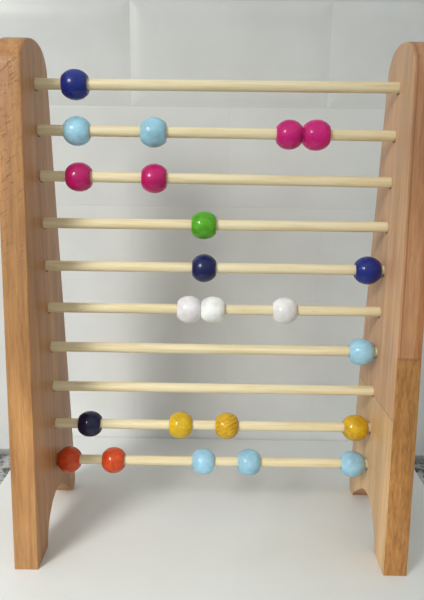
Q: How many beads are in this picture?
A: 23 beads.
